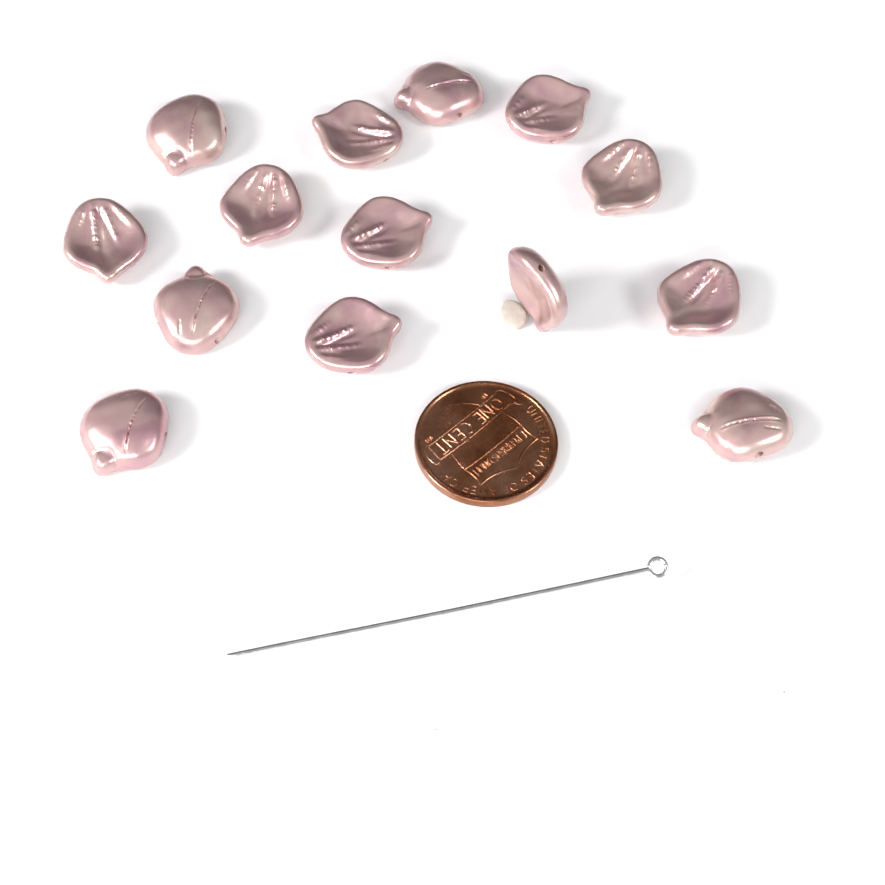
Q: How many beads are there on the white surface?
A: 14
